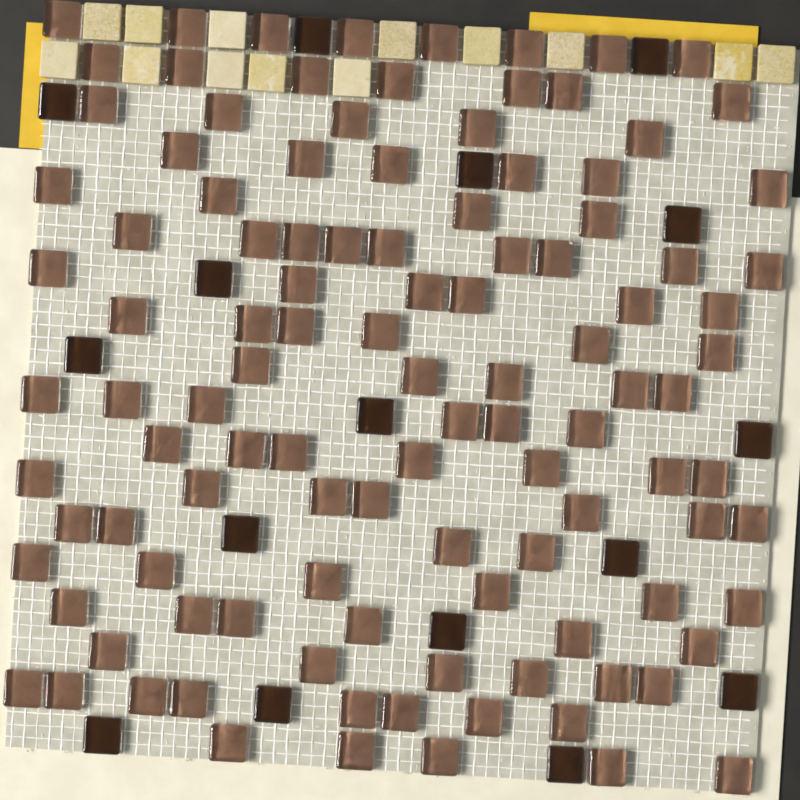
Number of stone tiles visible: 13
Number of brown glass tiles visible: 111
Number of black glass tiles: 16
